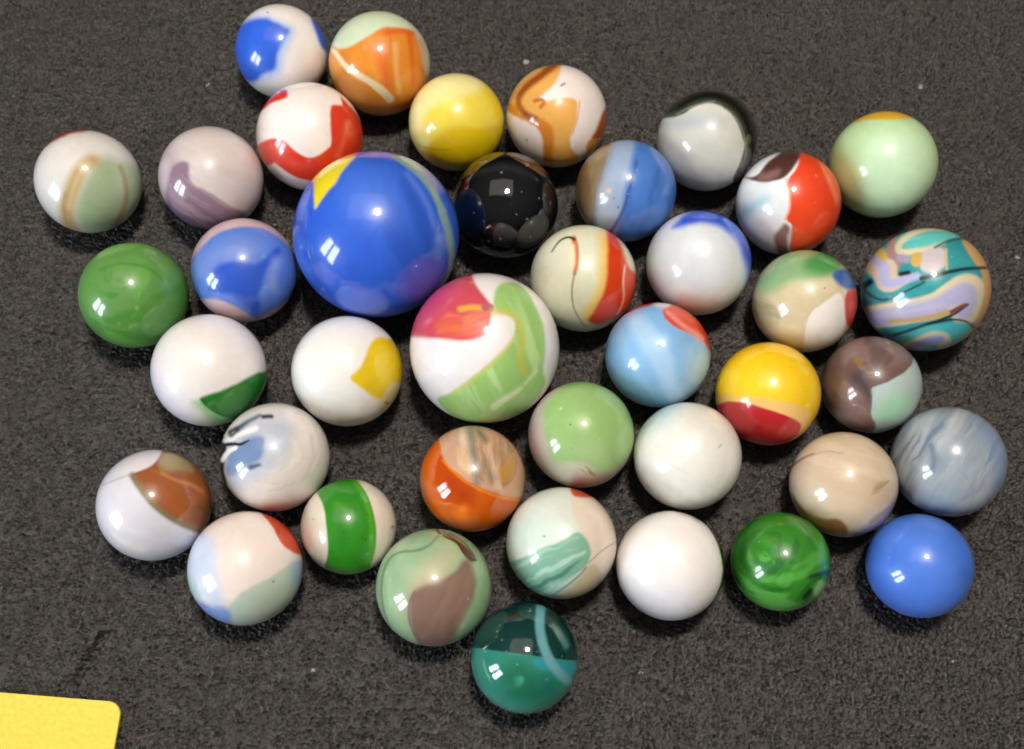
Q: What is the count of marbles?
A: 40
